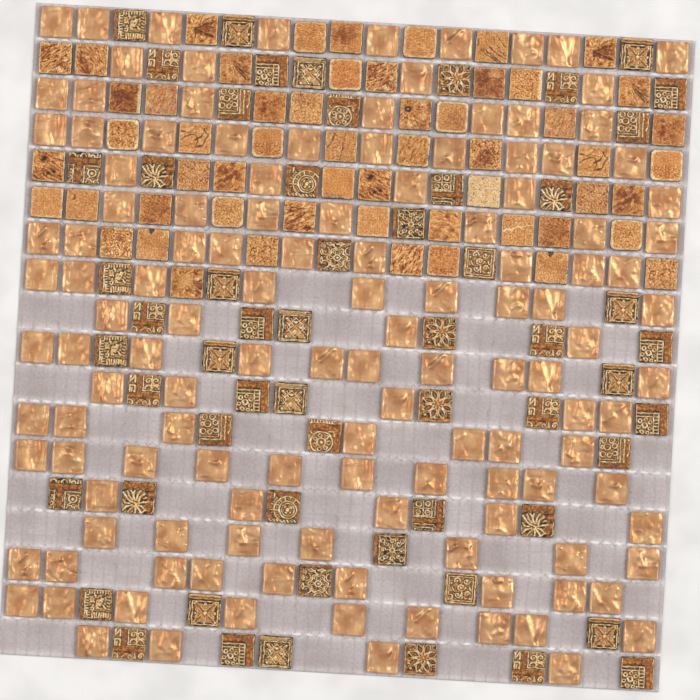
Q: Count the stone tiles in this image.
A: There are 56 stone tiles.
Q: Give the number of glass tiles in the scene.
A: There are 130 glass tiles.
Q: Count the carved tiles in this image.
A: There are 58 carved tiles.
